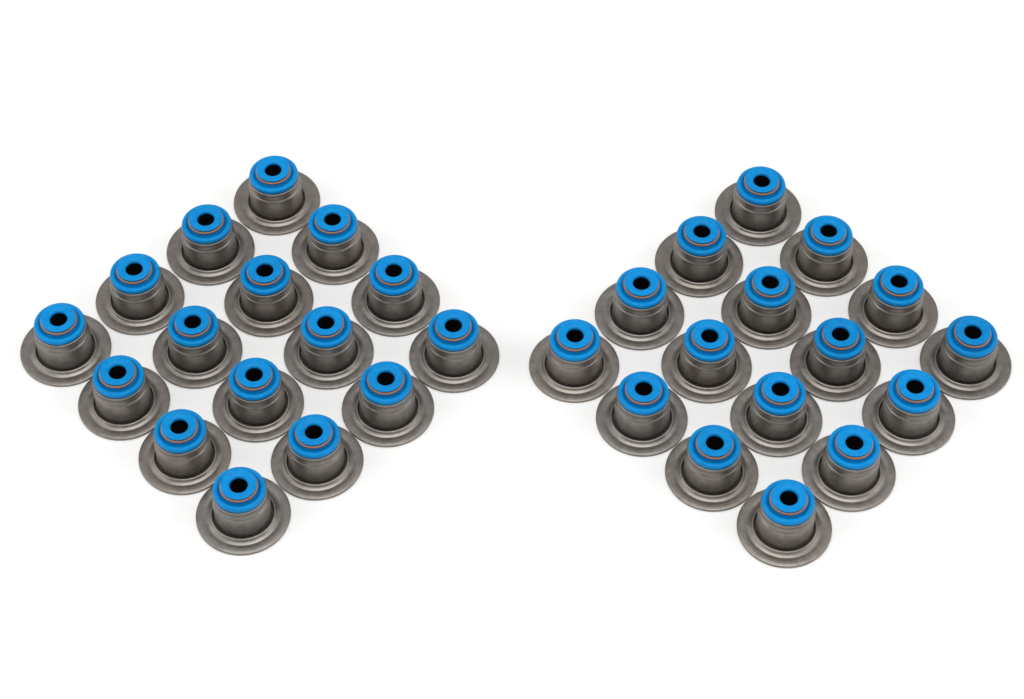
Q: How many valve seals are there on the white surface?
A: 32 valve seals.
